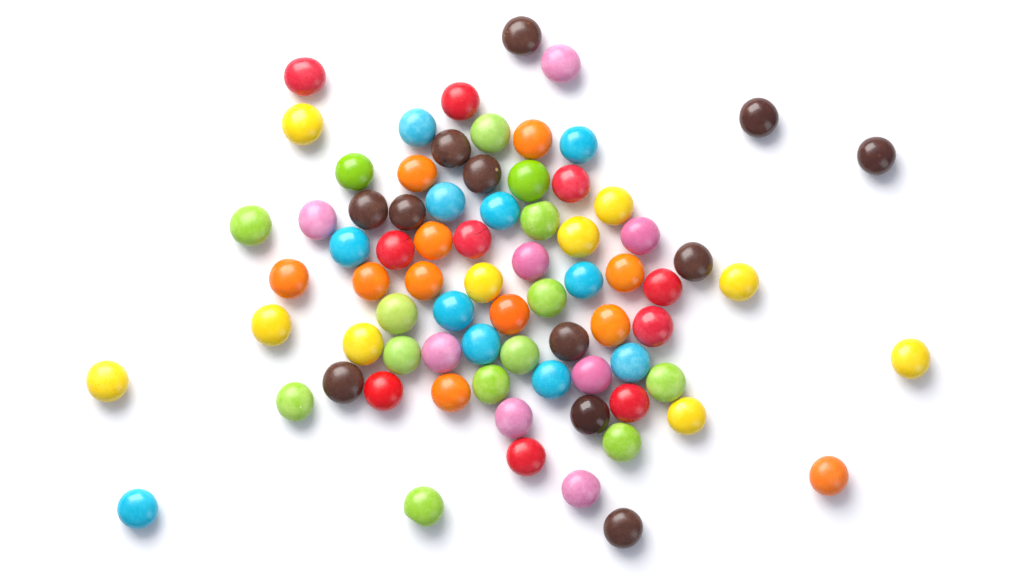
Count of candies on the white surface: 76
